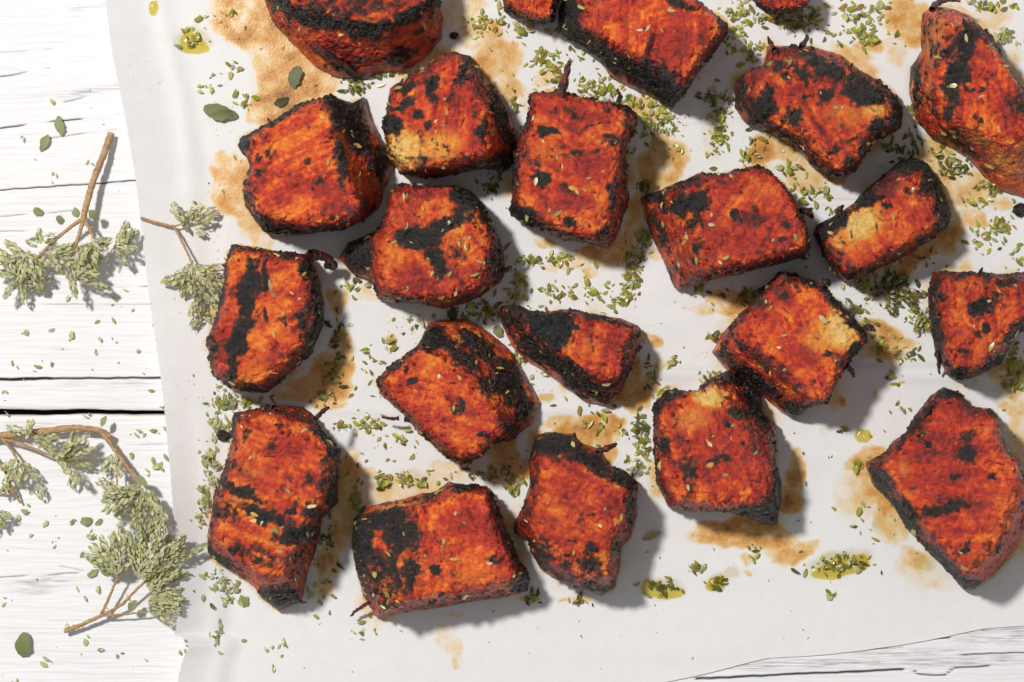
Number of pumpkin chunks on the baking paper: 22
